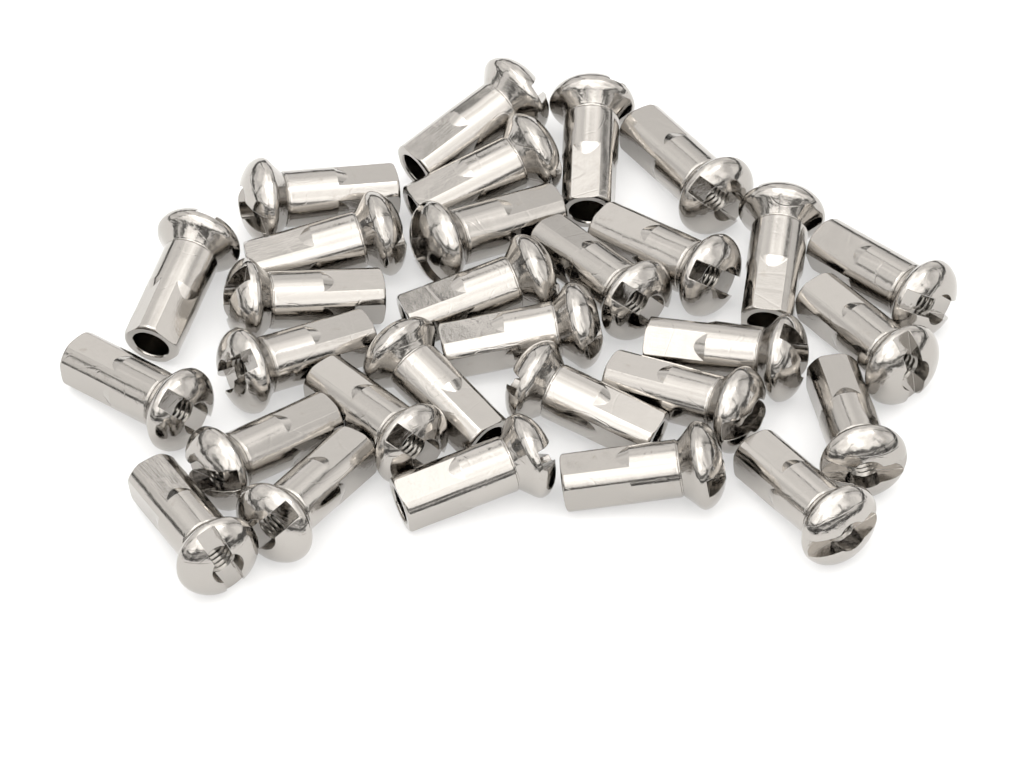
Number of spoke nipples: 30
